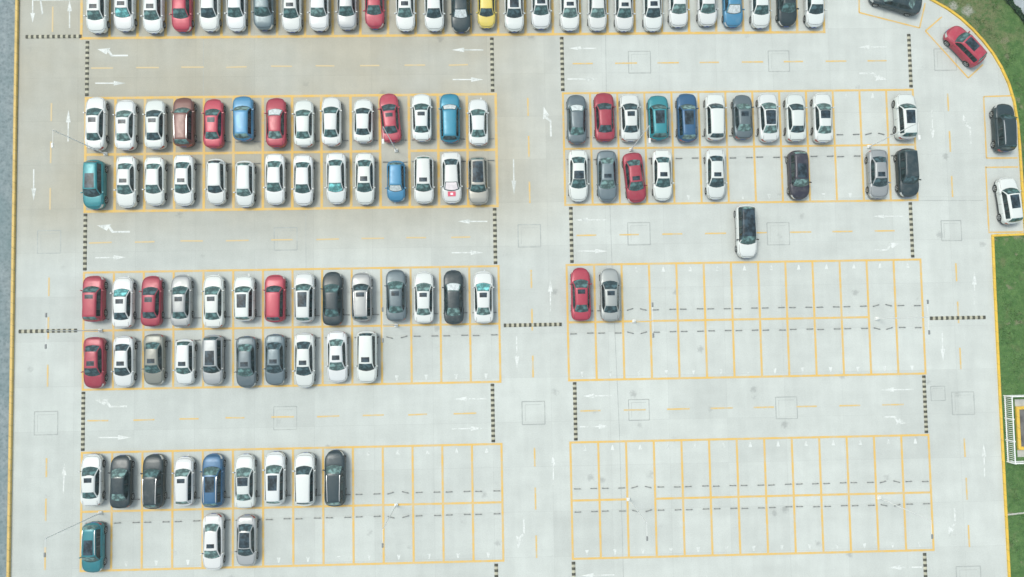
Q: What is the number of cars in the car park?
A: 117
